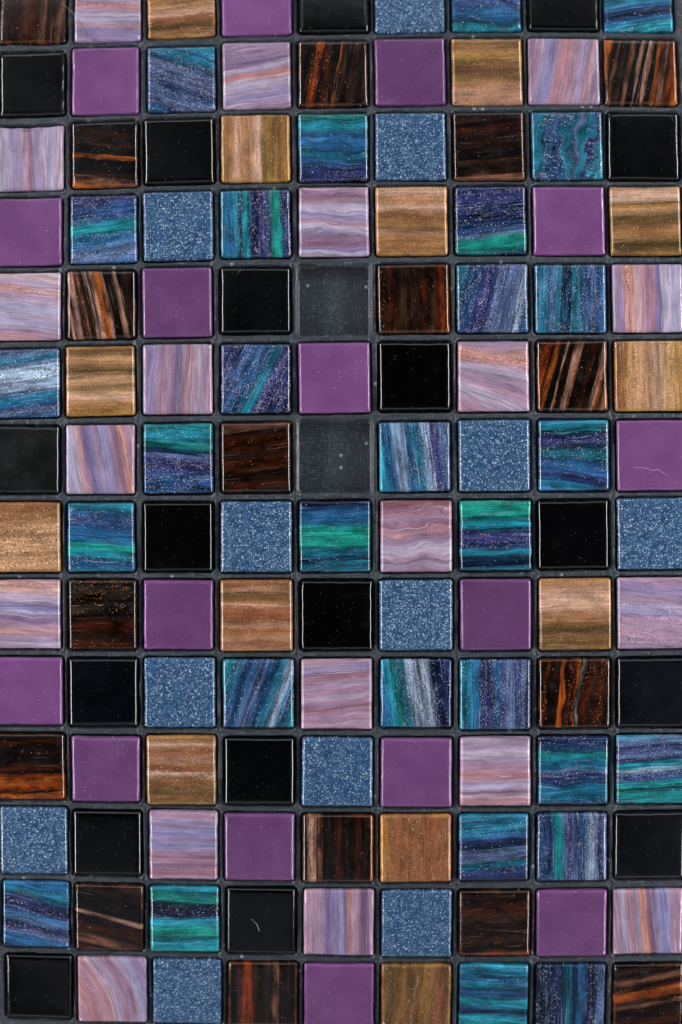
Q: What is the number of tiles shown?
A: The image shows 124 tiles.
